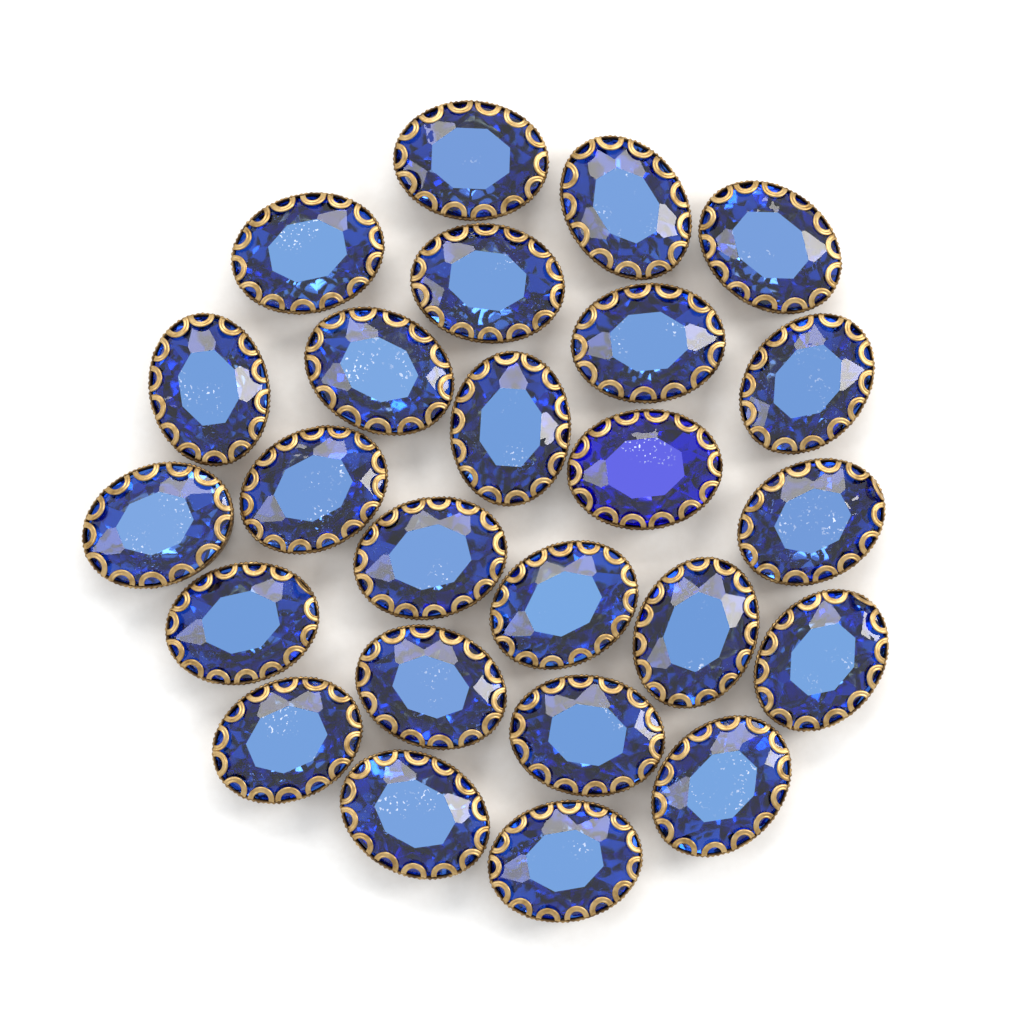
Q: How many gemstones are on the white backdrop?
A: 25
